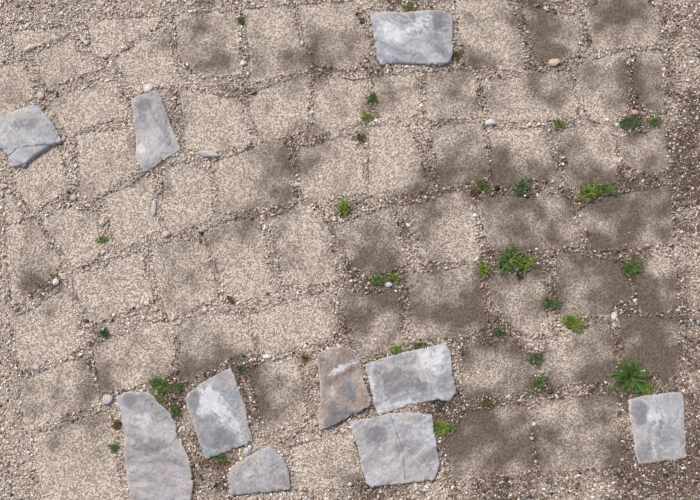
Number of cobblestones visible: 10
